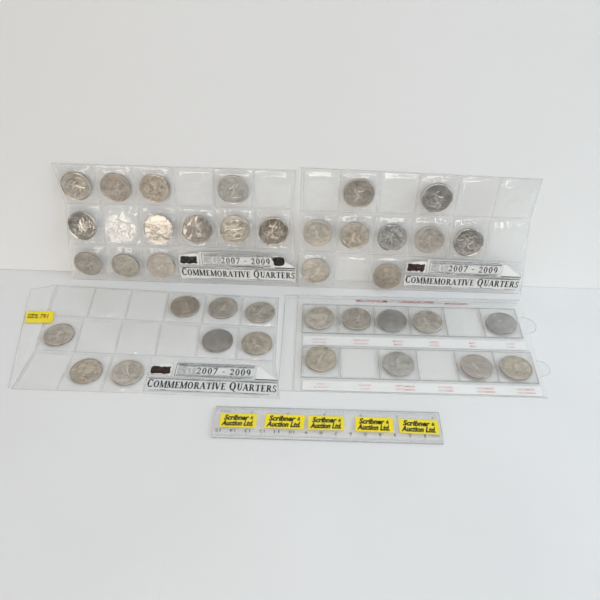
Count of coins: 38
